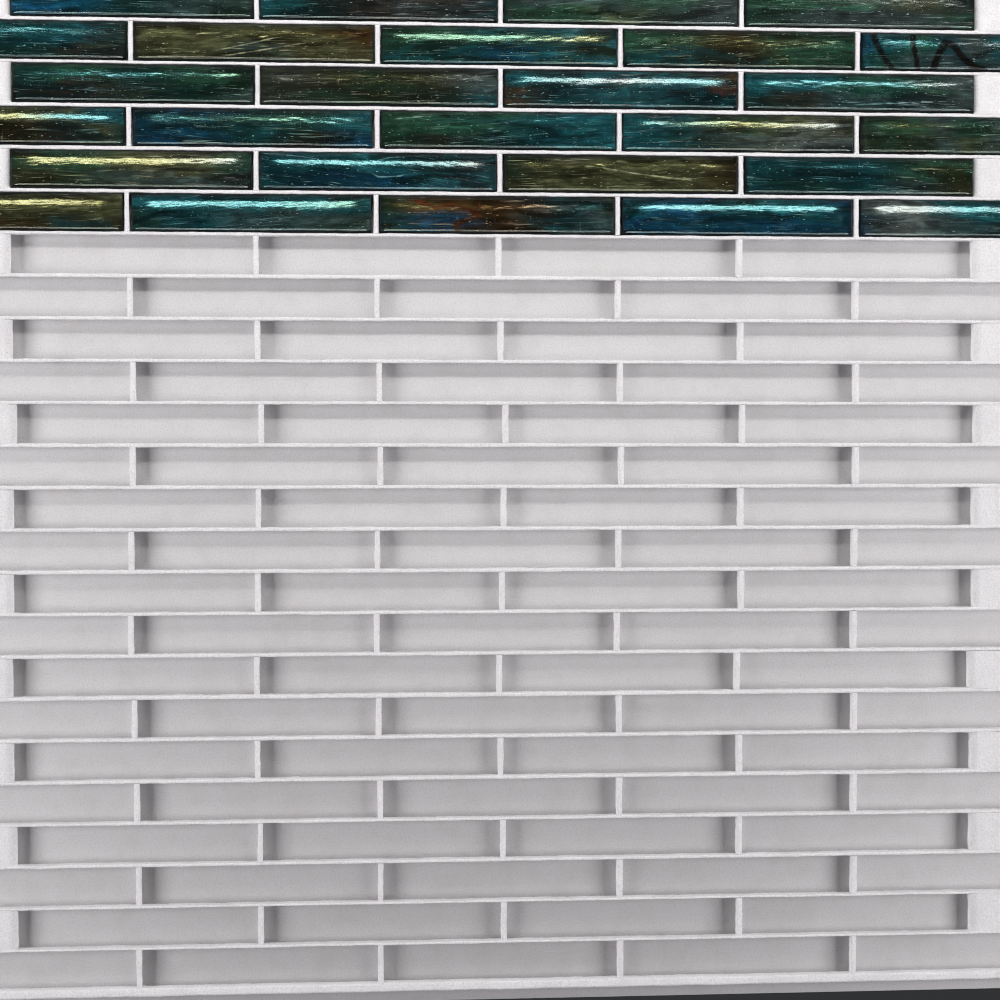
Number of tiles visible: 27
